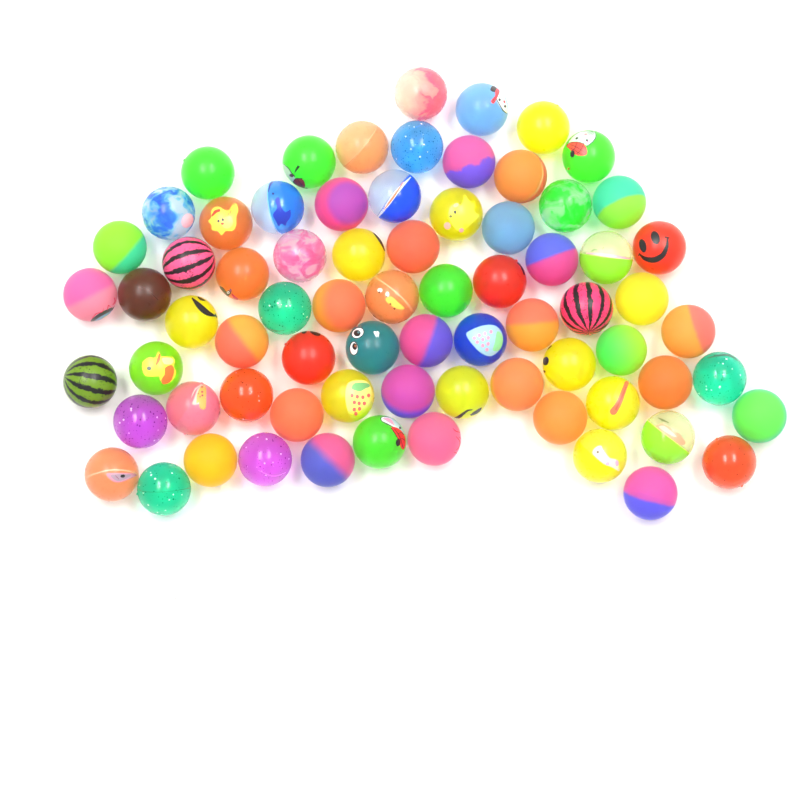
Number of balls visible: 73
